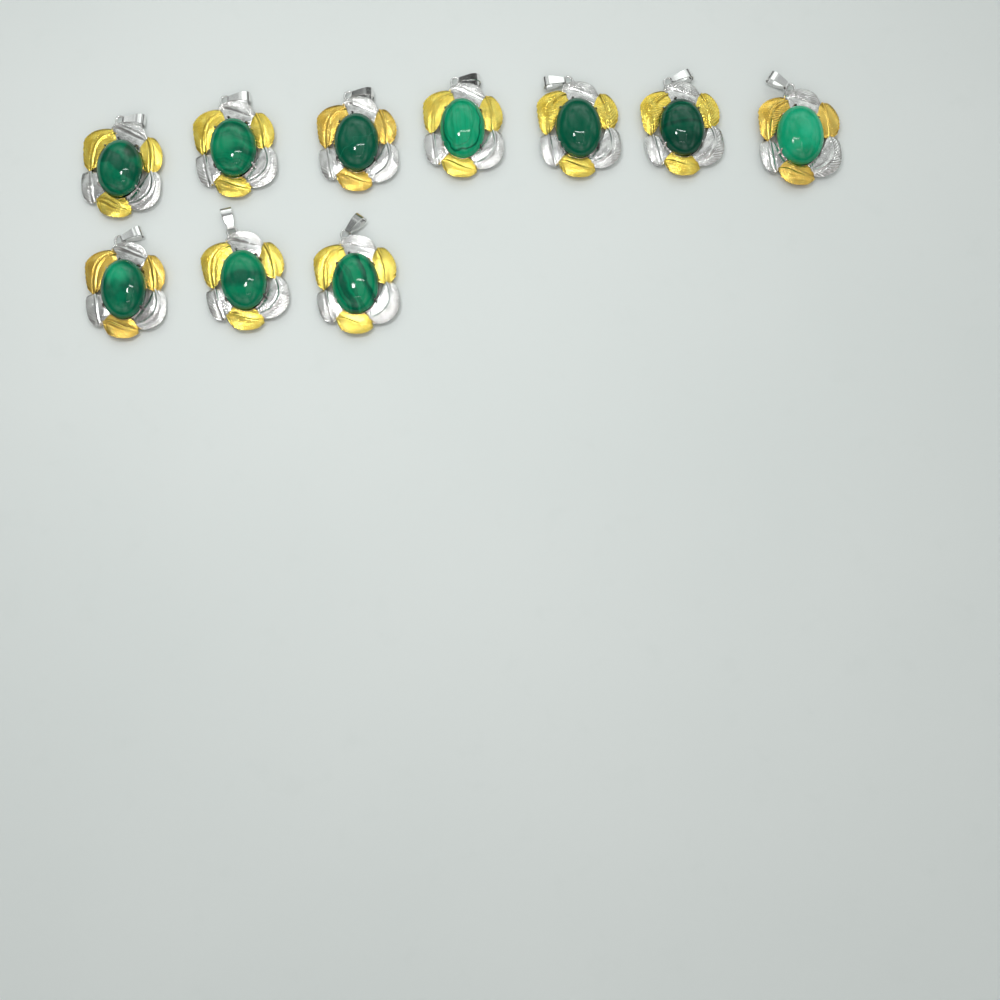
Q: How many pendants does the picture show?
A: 10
